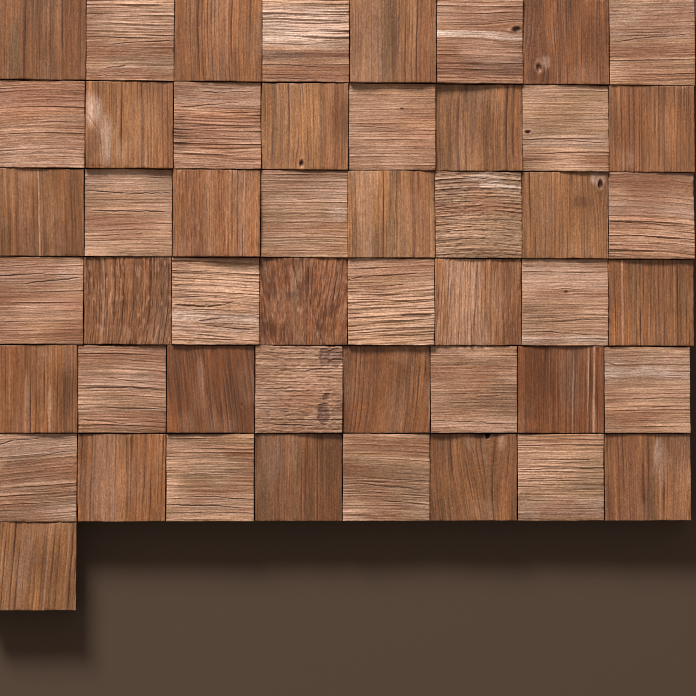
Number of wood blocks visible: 49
